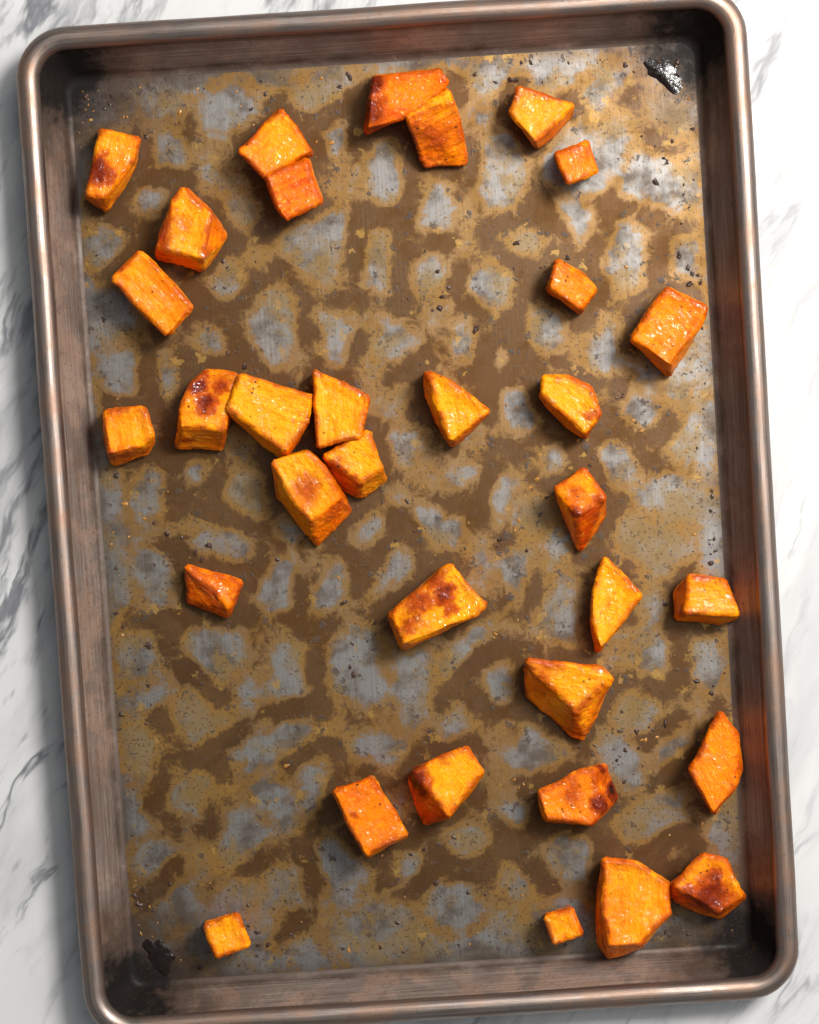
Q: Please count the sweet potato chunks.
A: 33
